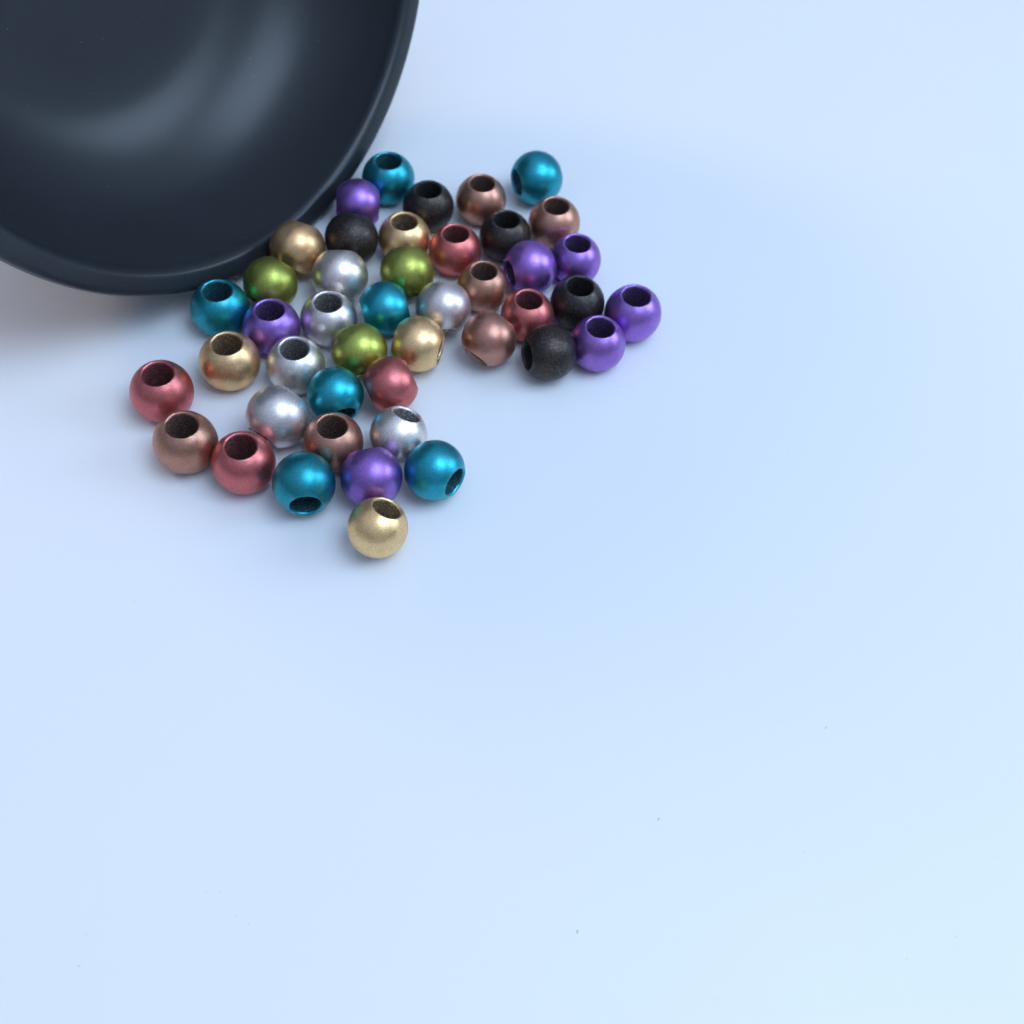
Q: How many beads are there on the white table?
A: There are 44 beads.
